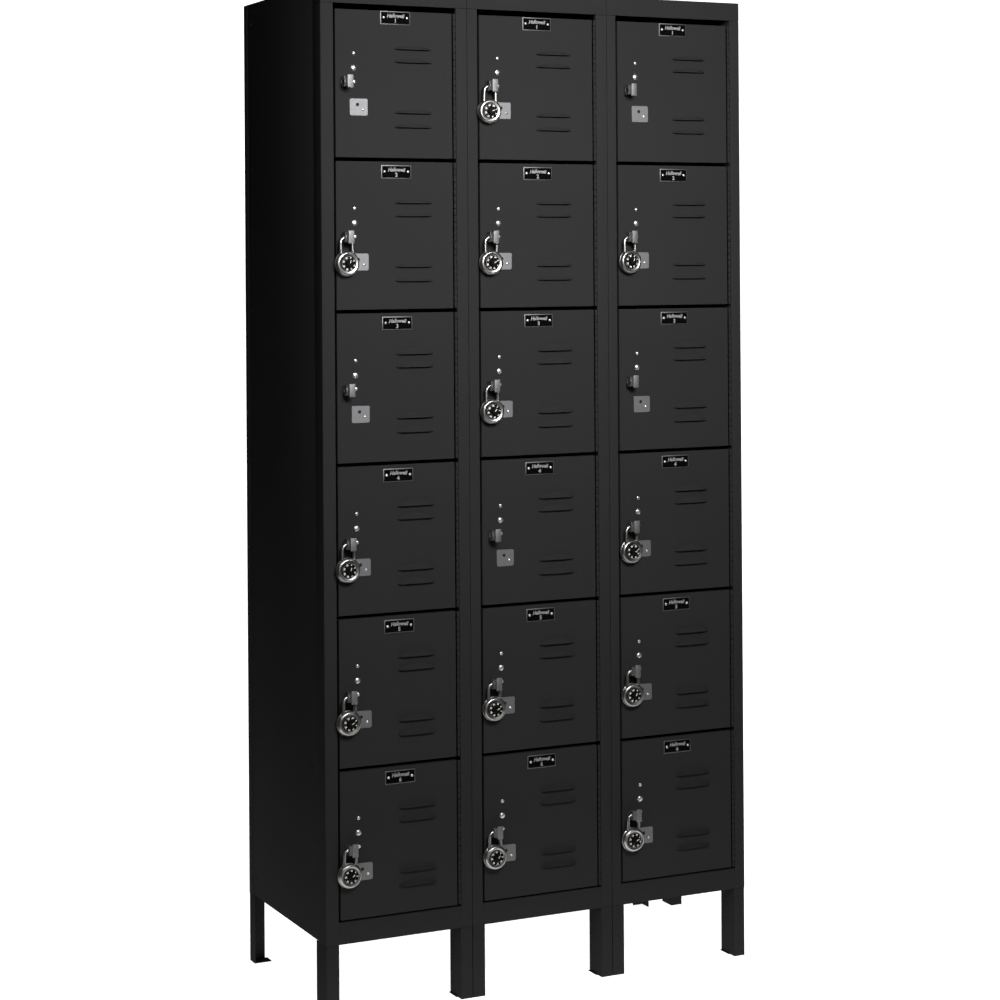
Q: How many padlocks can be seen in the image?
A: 13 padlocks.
